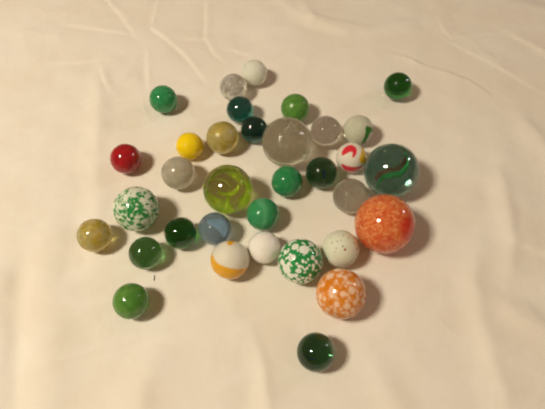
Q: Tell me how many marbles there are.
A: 34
